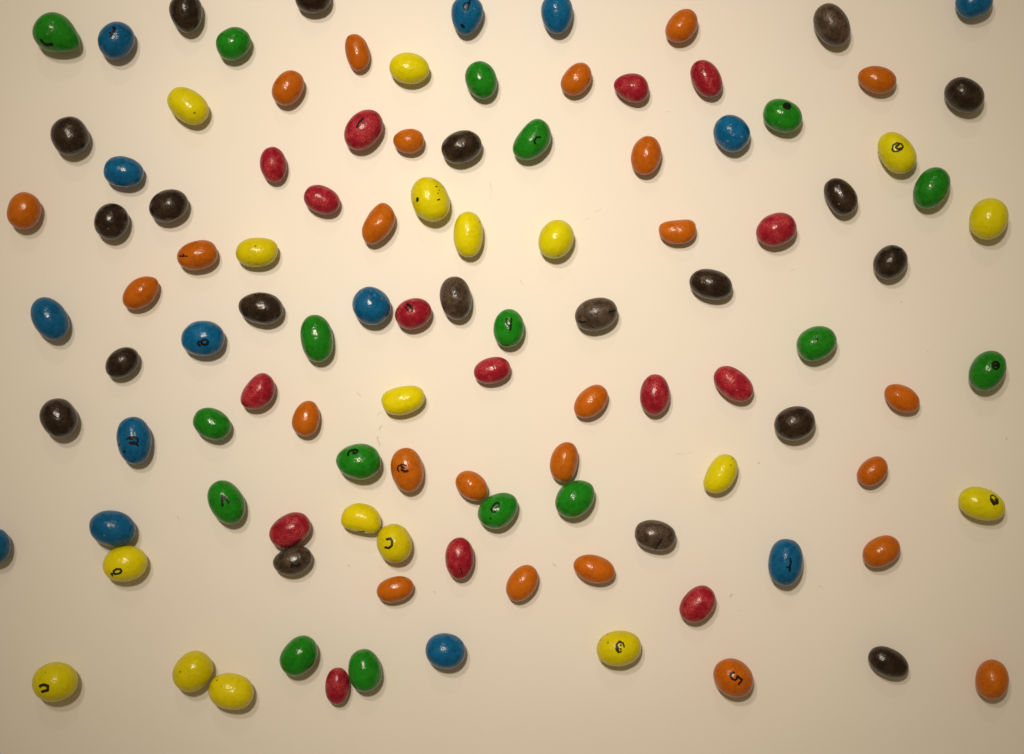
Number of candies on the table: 109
